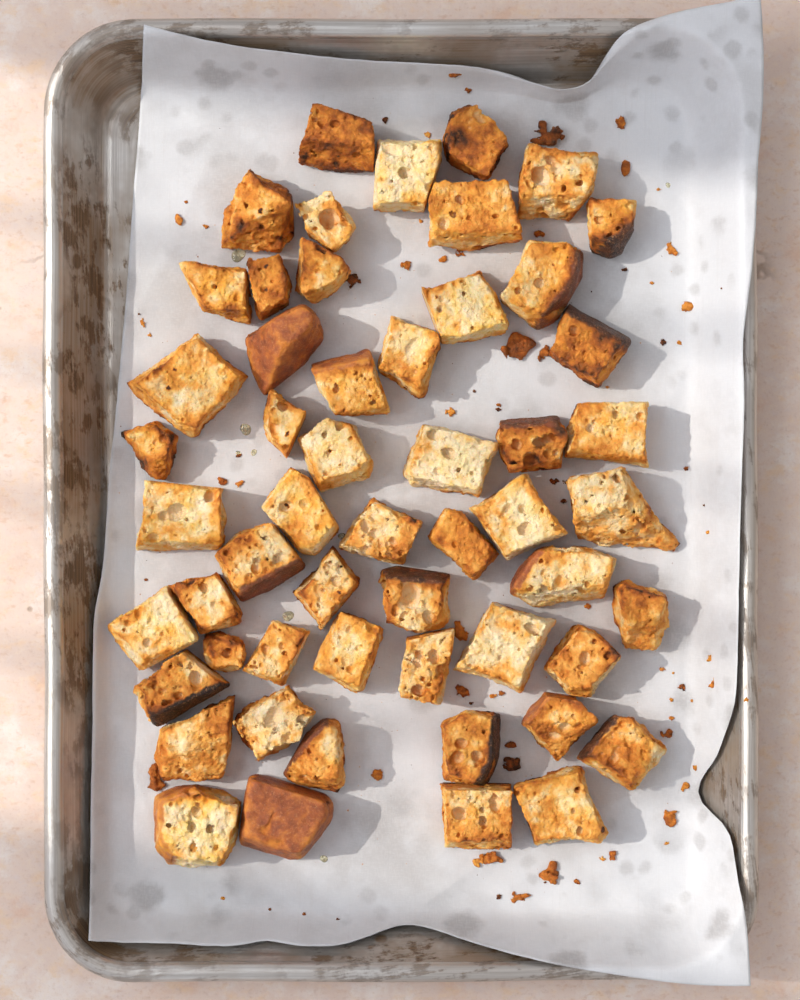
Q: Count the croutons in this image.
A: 54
